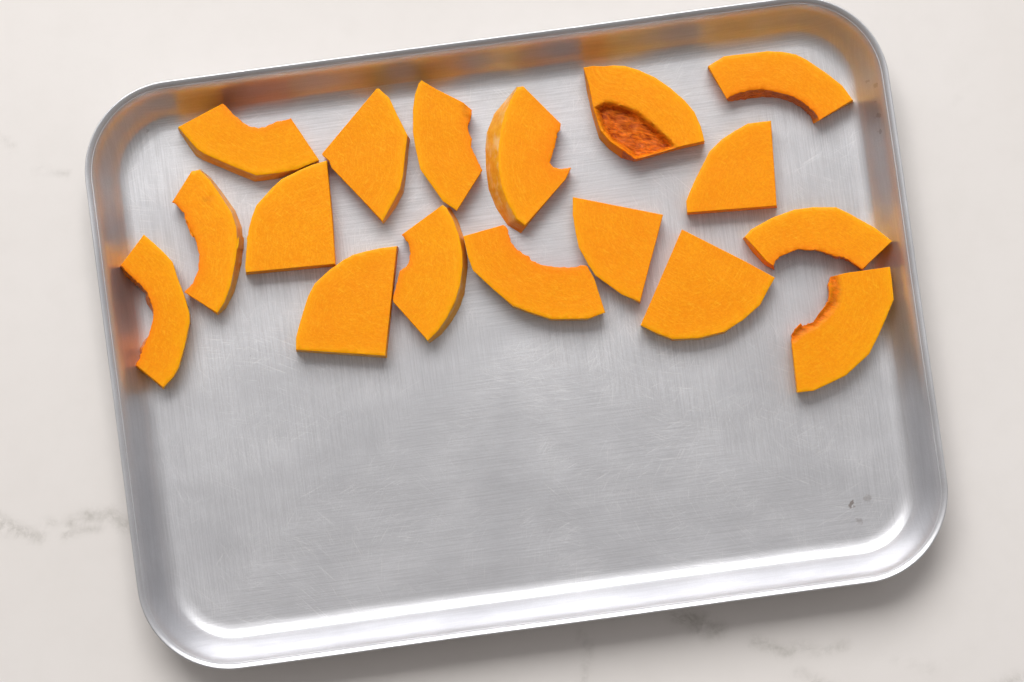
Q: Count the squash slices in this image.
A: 17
